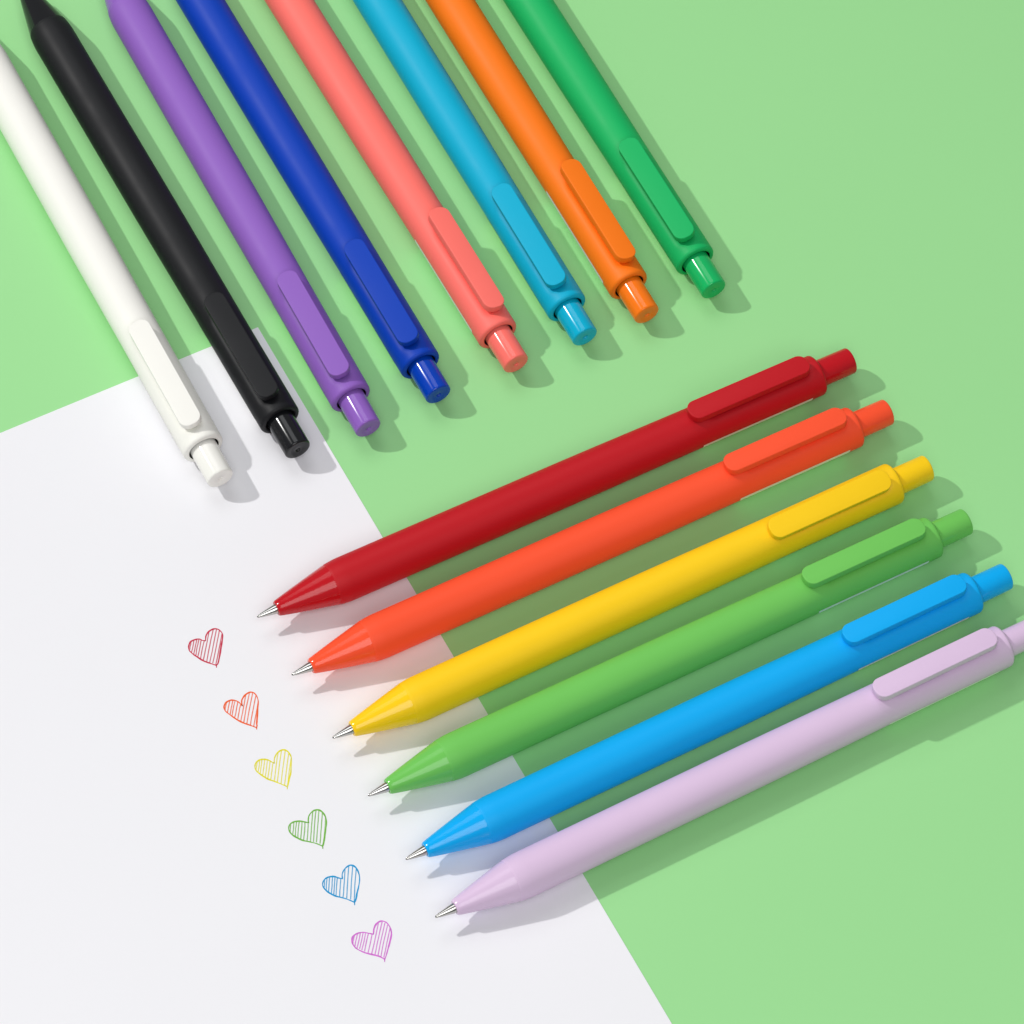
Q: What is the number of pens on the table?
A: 14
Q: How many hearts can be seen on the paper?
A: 6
